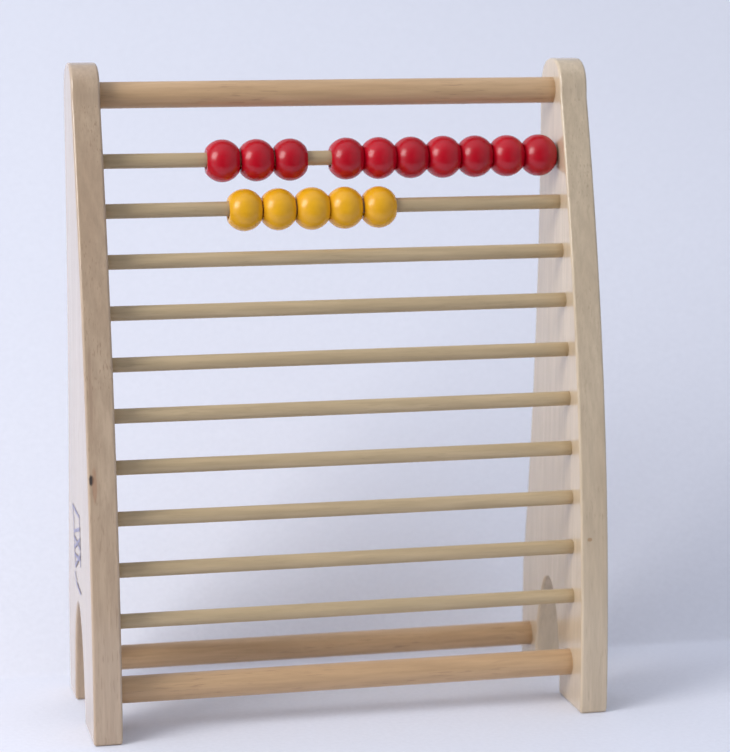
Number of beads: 15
